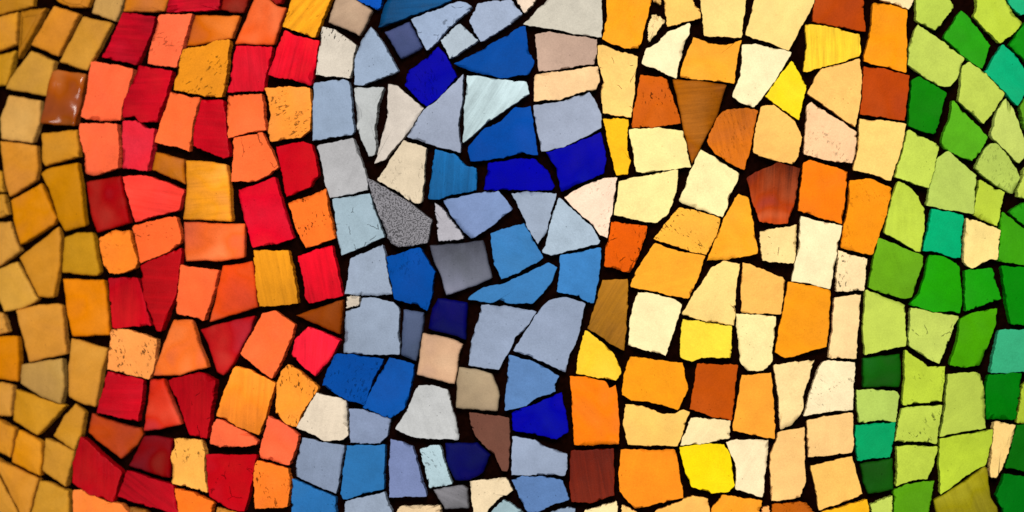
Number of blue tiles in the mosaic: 47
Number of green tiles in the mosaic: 44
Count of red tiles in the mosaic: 25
